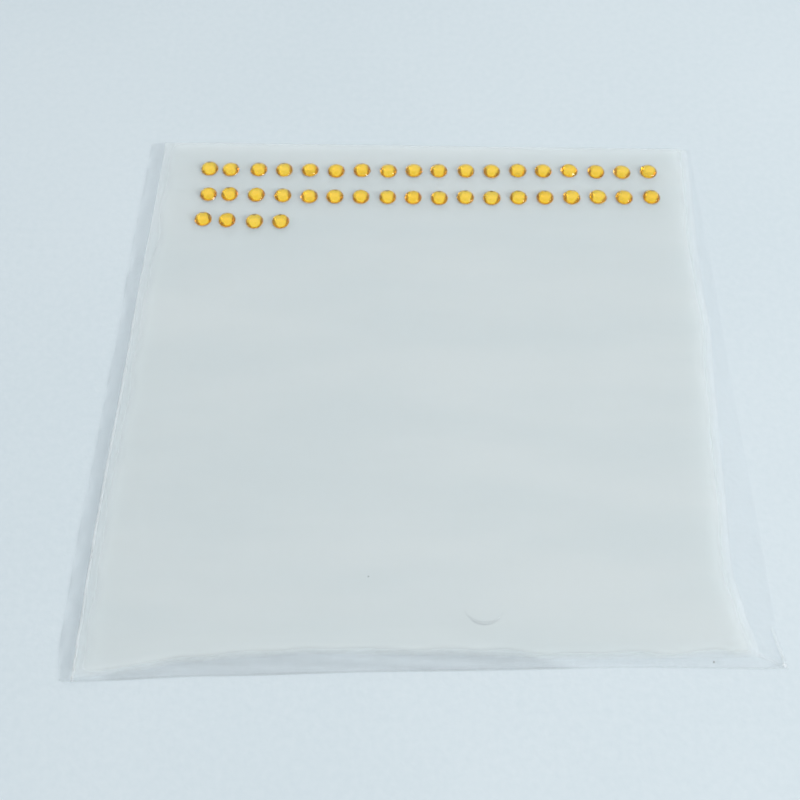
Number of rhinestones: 40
